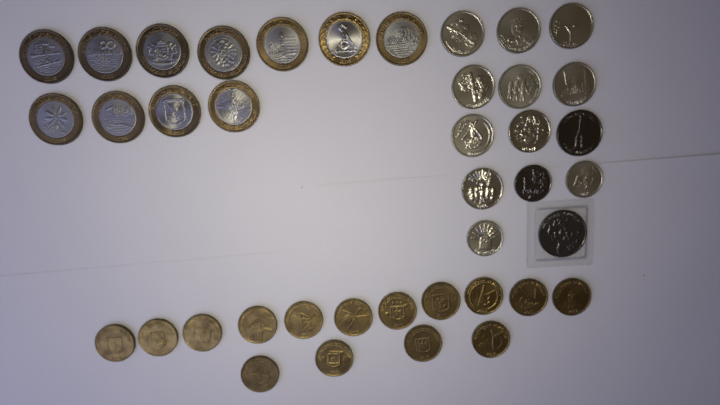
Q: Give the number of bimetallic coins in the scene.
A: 11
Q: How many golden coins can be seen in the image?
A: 15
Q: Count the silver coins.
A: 11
